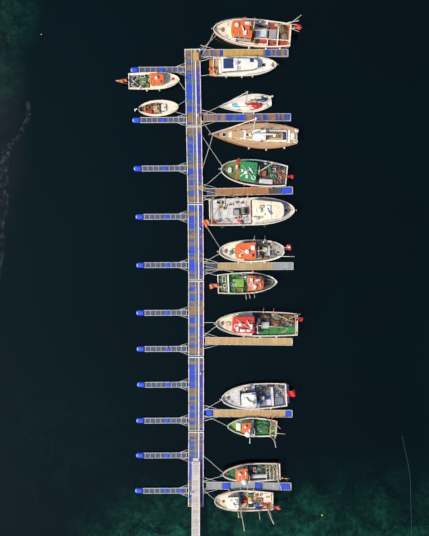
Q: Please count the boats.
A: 15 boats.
